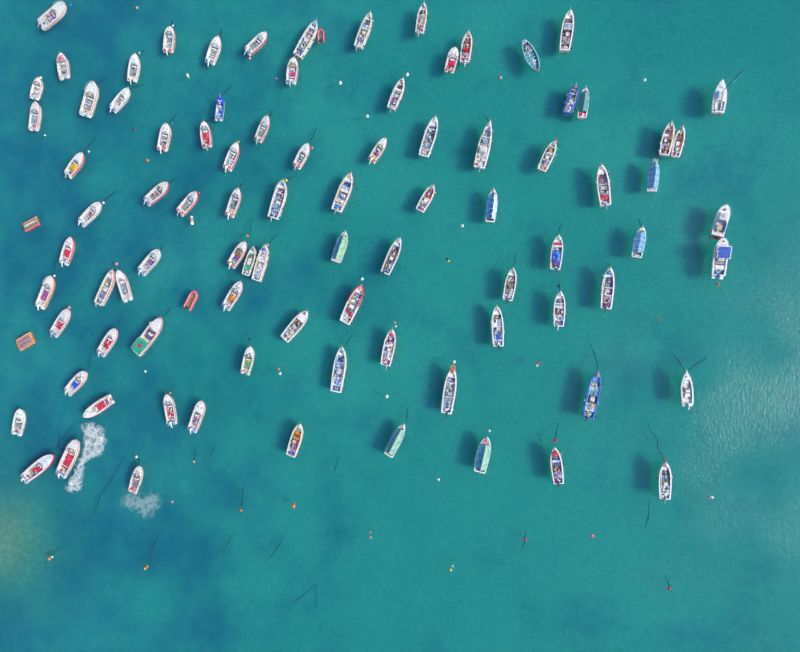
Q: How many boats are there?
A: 90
